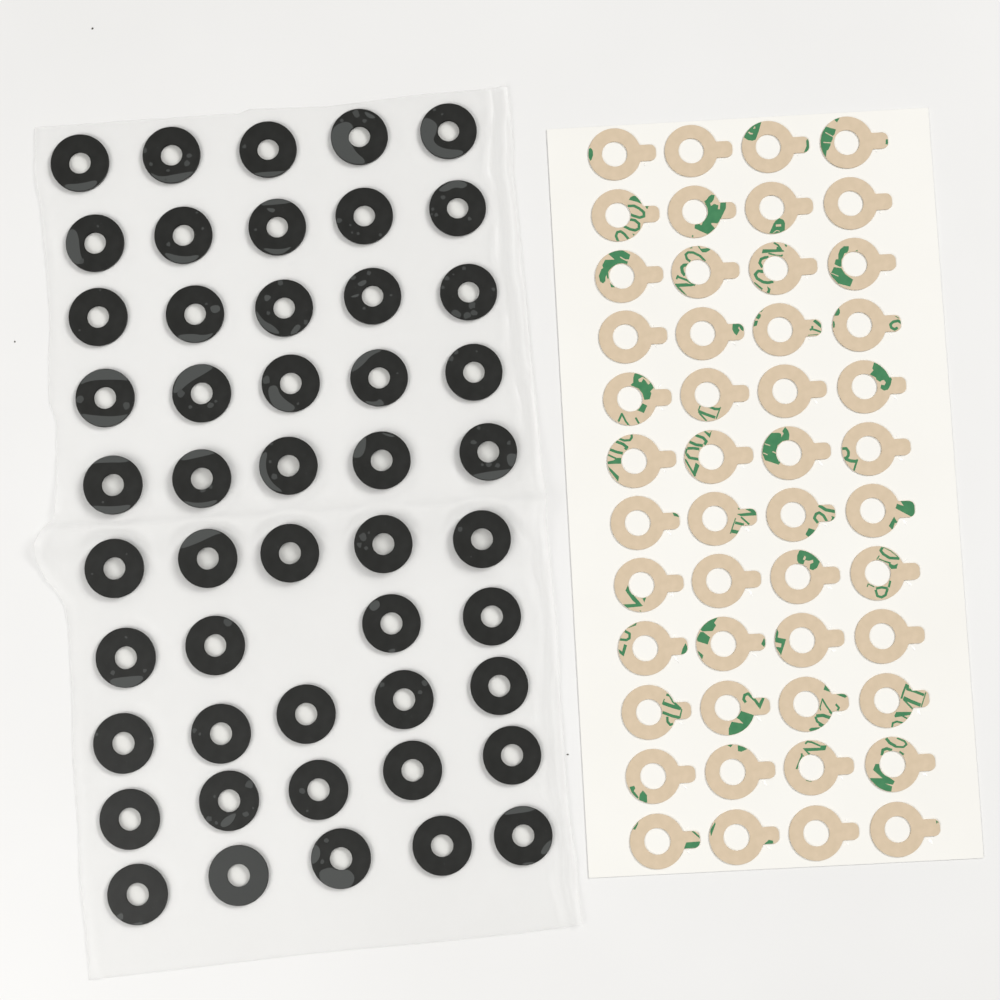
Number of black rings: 49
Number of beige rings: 48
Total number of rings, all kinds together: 97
